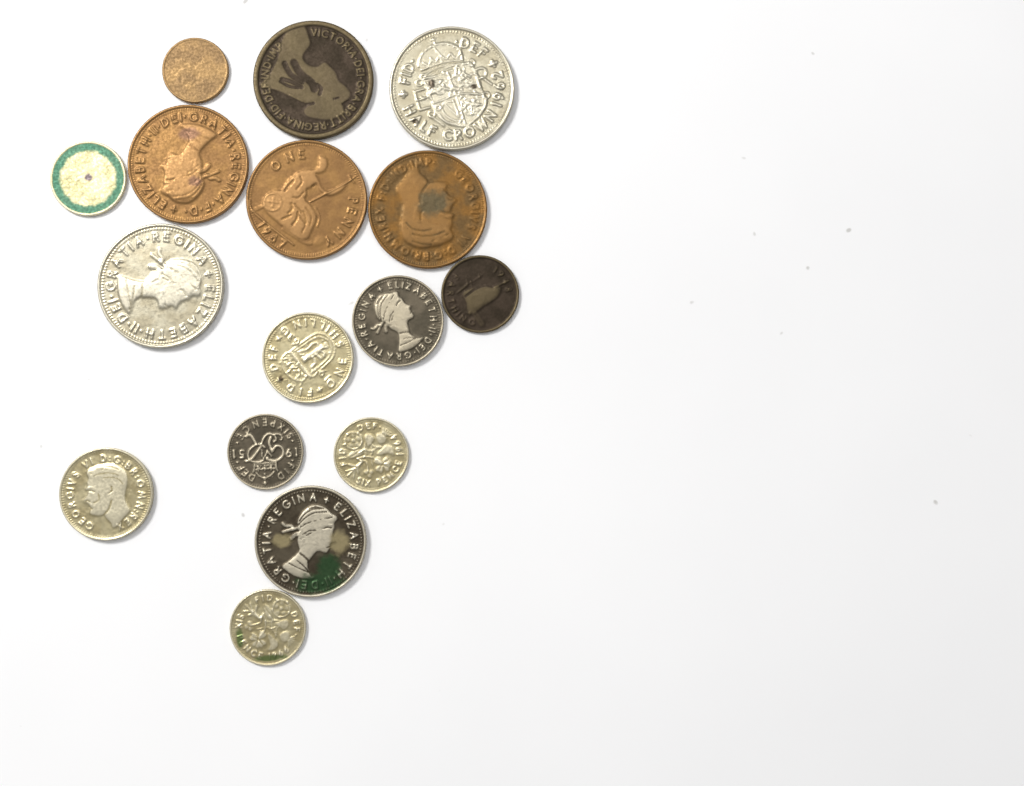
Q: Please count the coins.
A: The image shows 16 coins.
